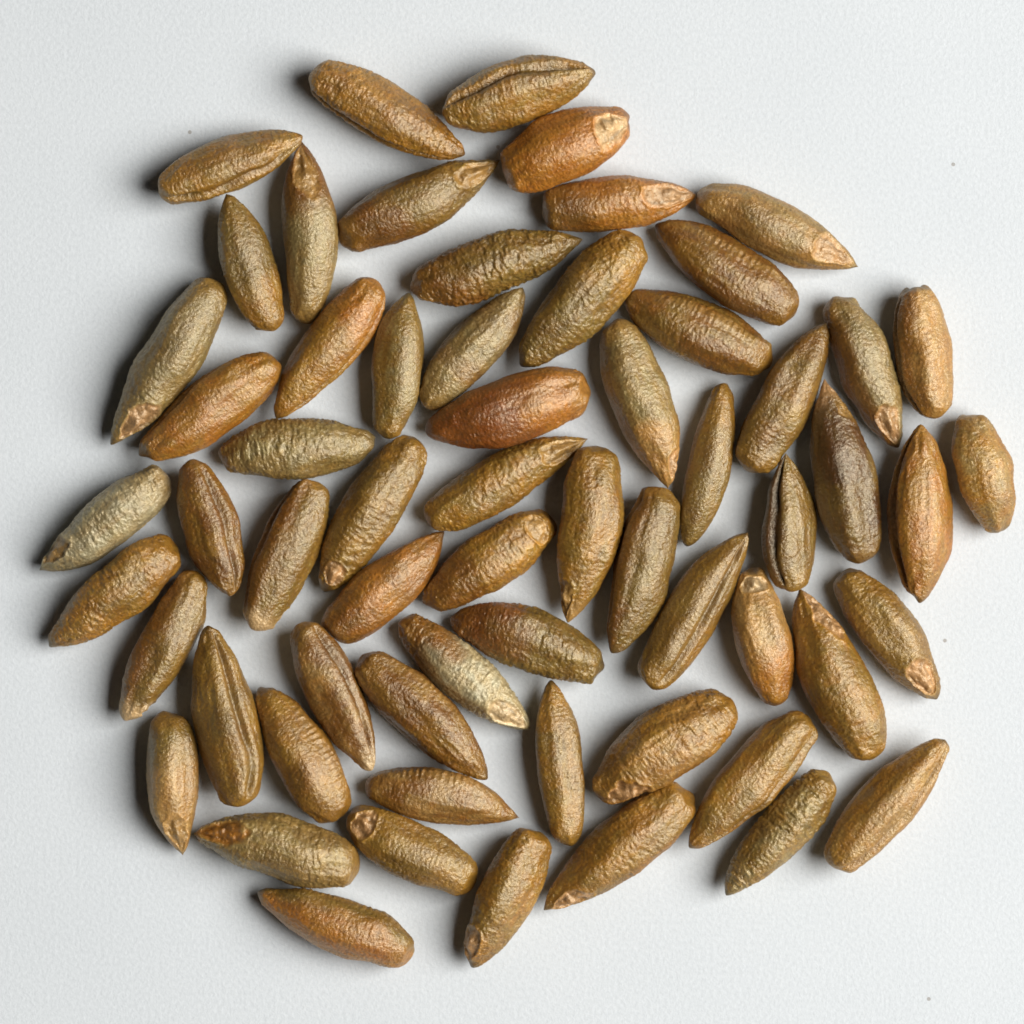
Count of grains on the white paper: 62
